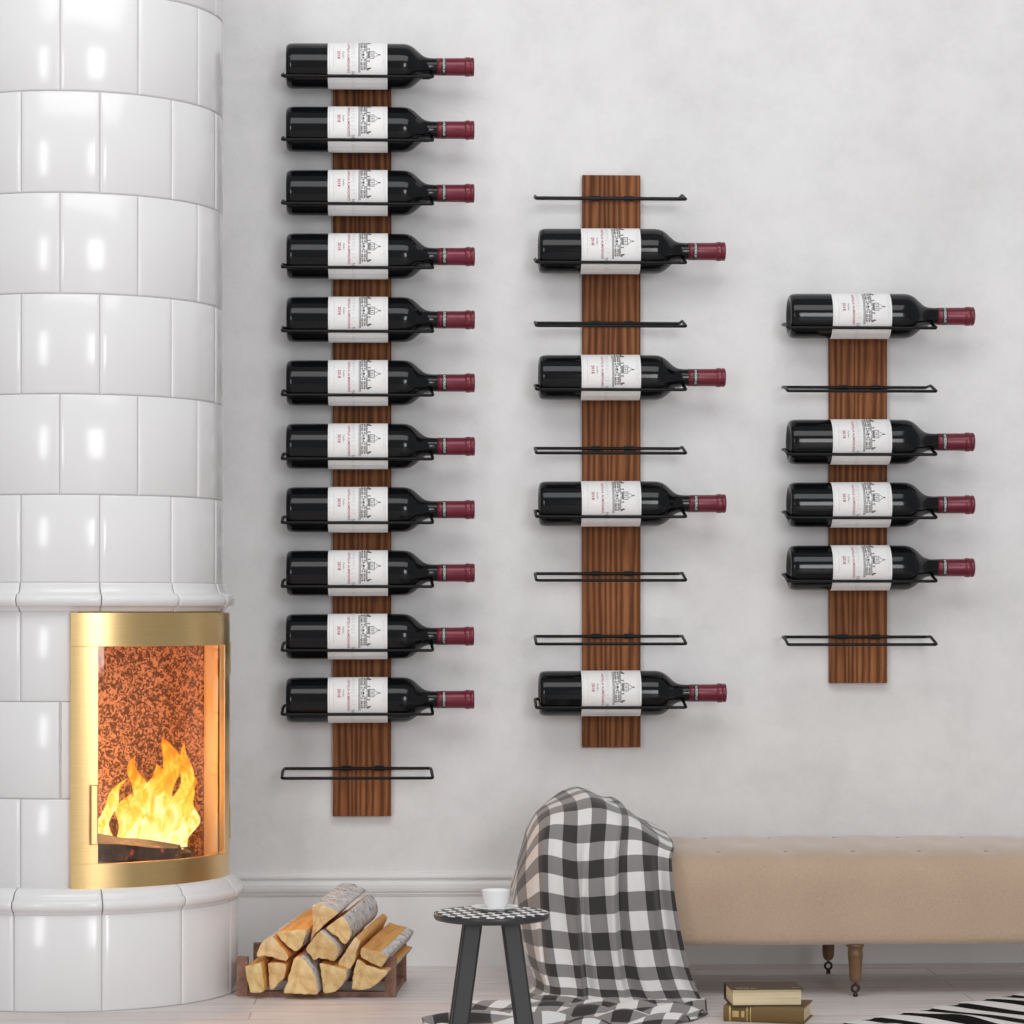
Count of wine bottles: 19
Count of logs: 12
